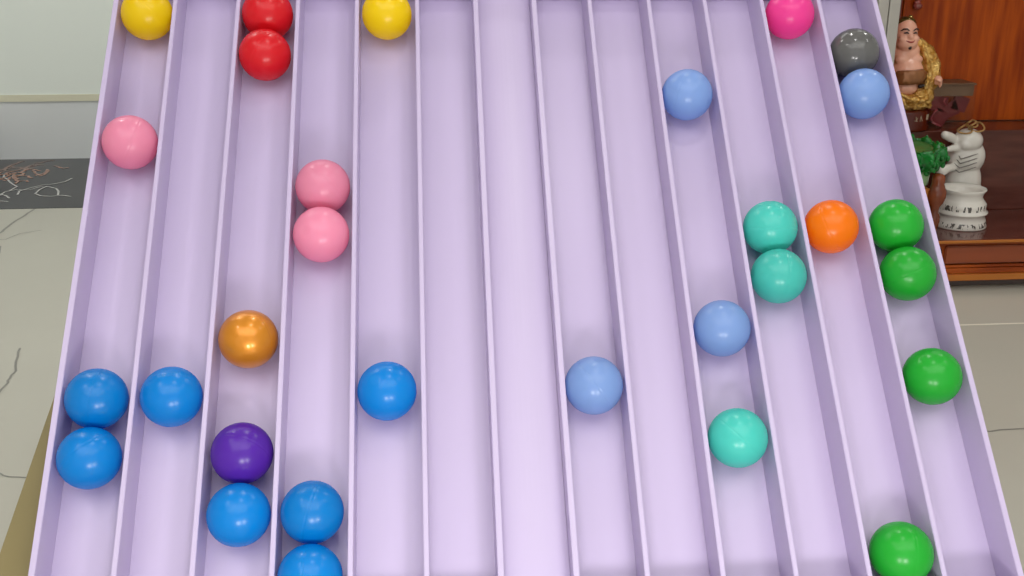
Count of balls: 30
